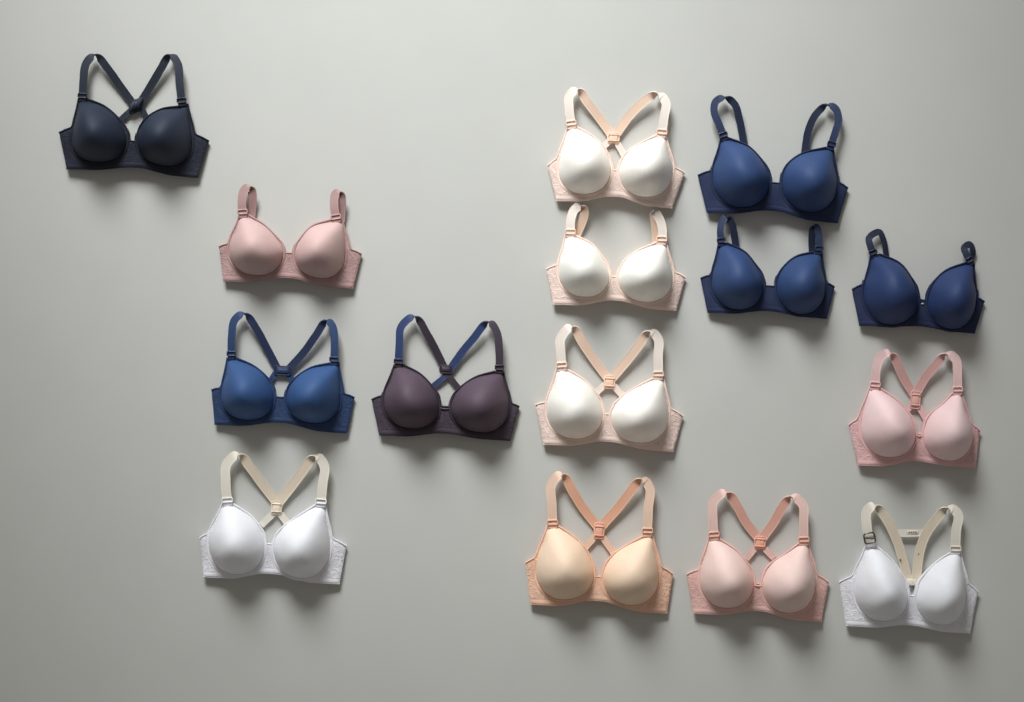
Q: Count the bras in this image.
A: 15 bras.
